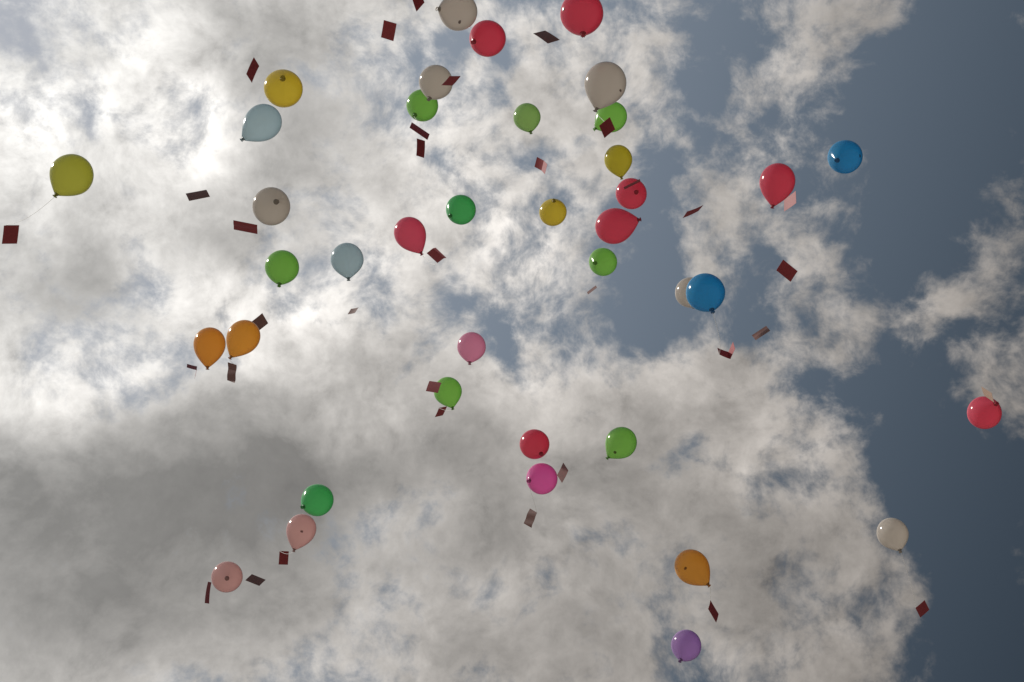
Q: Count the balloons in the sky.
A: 39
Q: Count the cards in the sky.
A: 34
